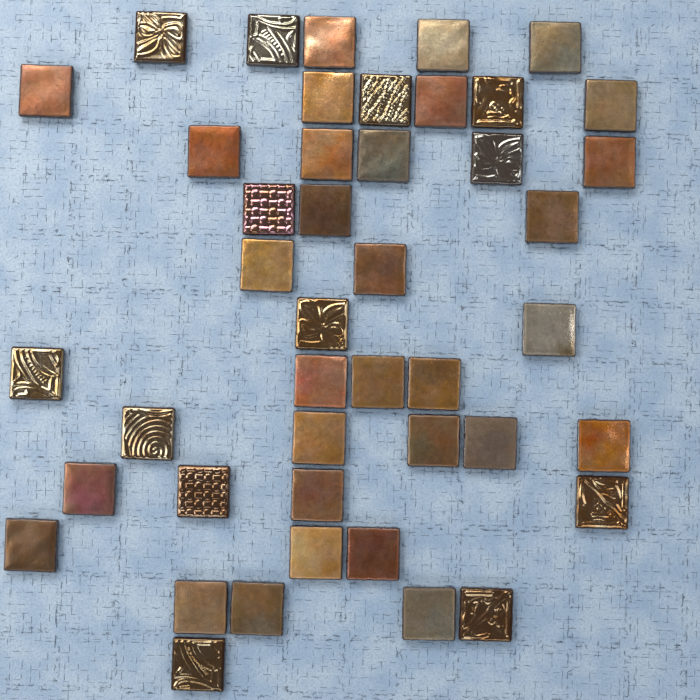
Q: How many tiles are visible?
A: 44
